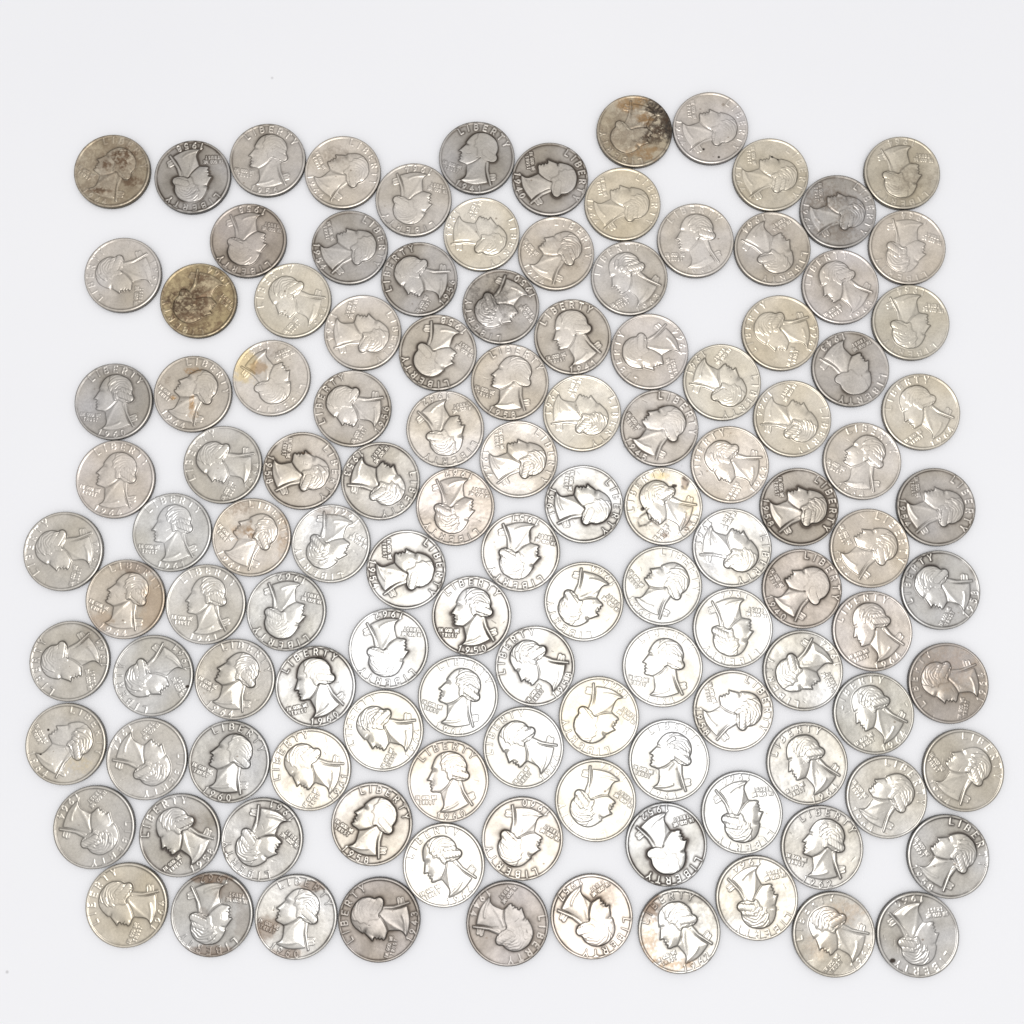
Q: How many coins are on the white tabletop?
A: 120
